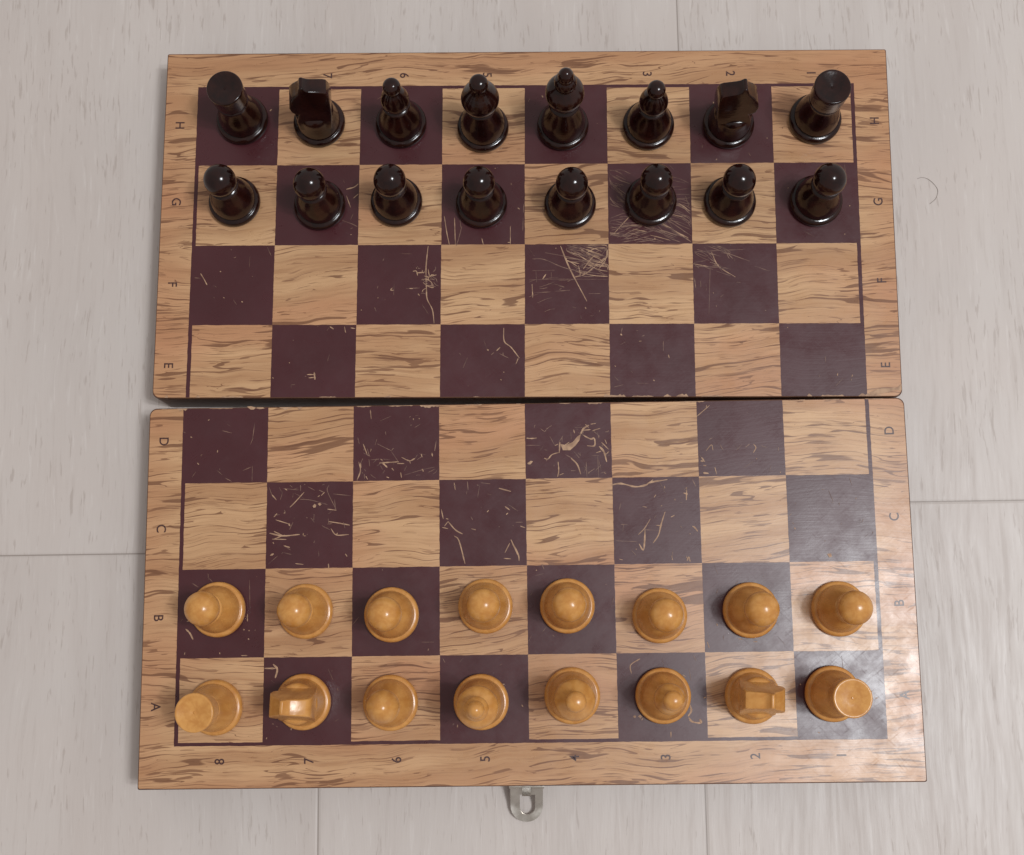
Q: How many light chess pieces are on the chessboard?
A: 16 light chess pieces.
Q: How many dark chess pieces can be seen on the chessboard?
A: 16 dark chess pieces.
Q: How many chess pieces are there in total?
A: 32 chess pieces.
